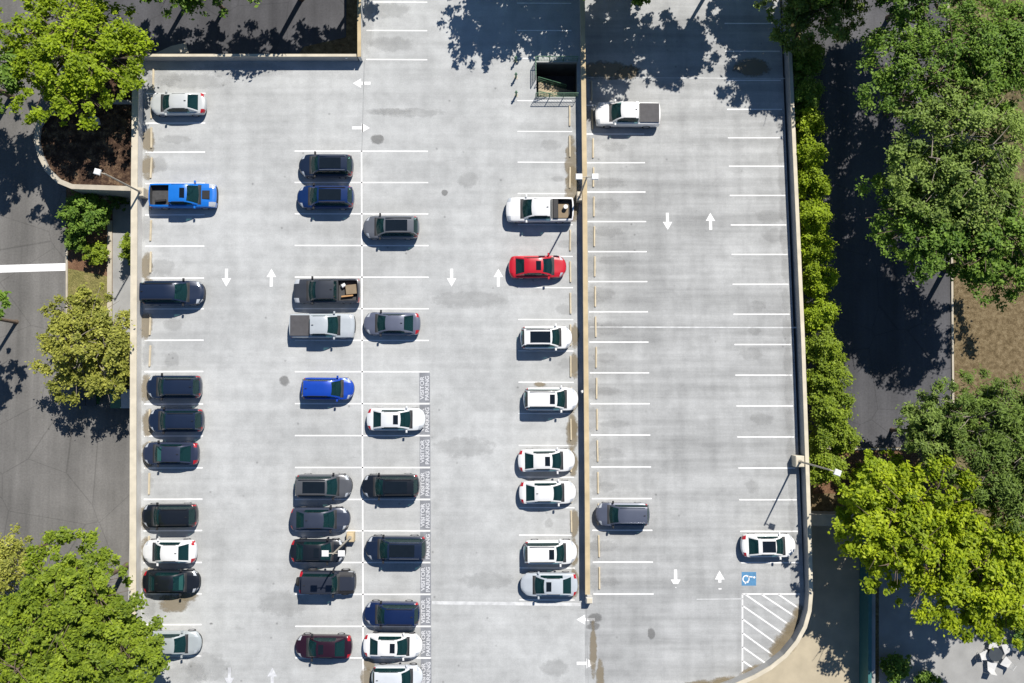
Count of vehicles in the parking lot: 39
